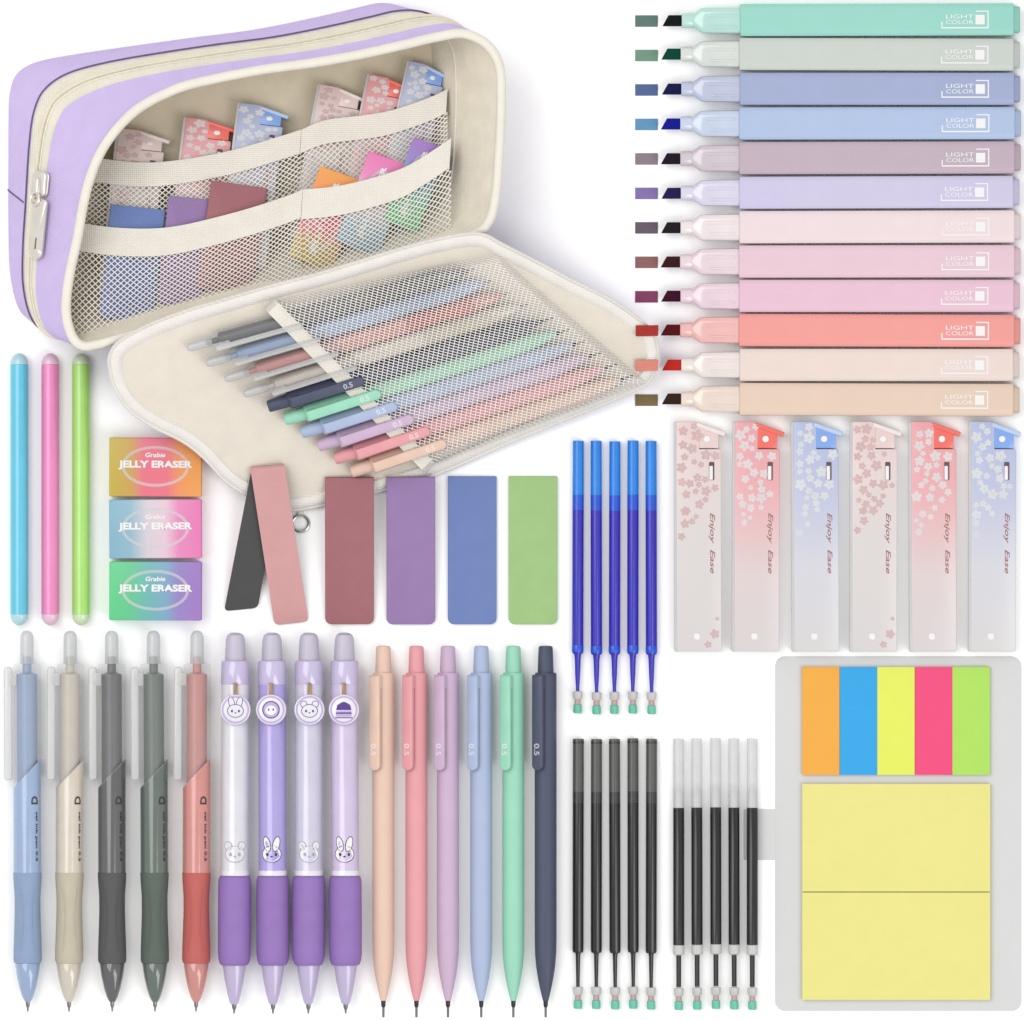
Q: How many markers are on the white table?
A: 12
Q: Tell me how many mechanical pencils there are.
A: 12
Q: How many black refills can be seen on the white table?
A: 10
